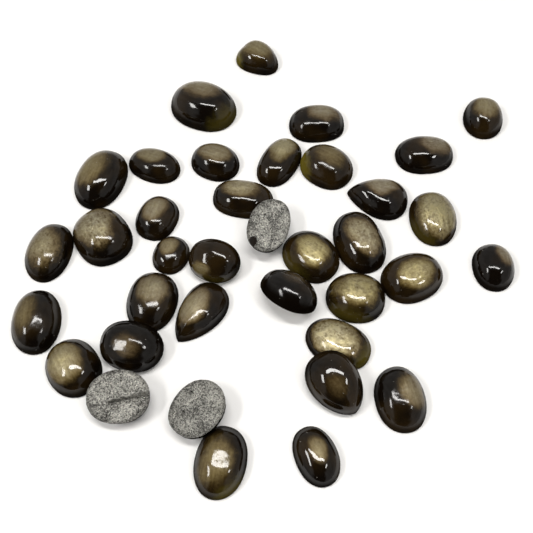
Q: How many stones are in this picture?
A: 37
